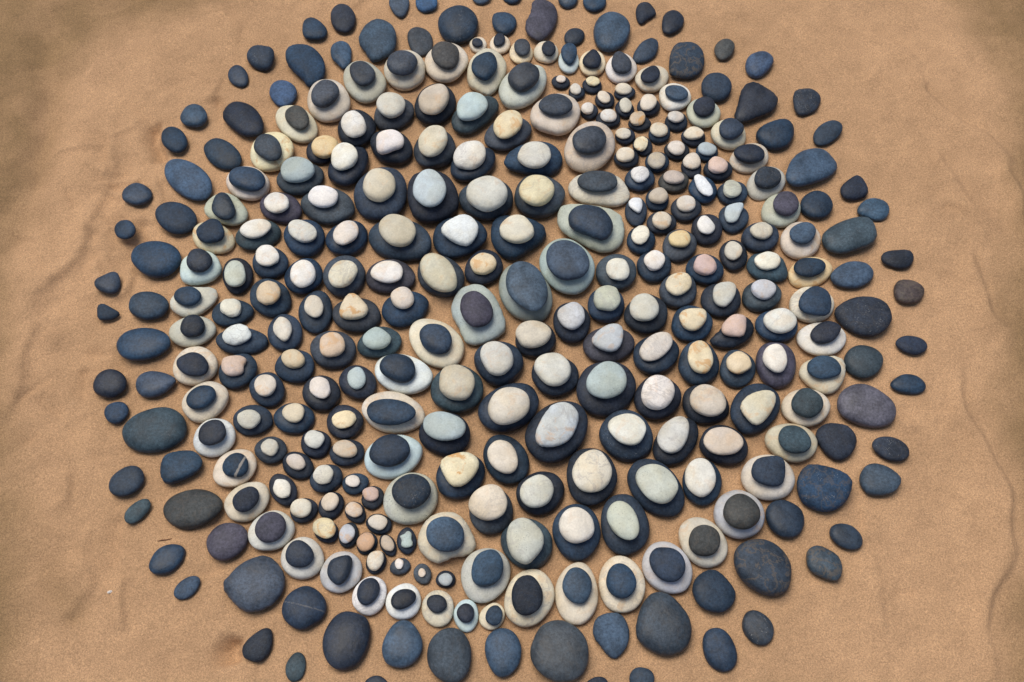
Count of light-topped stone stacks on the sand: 146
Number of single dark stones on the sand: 93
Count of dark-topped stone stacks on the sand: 69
